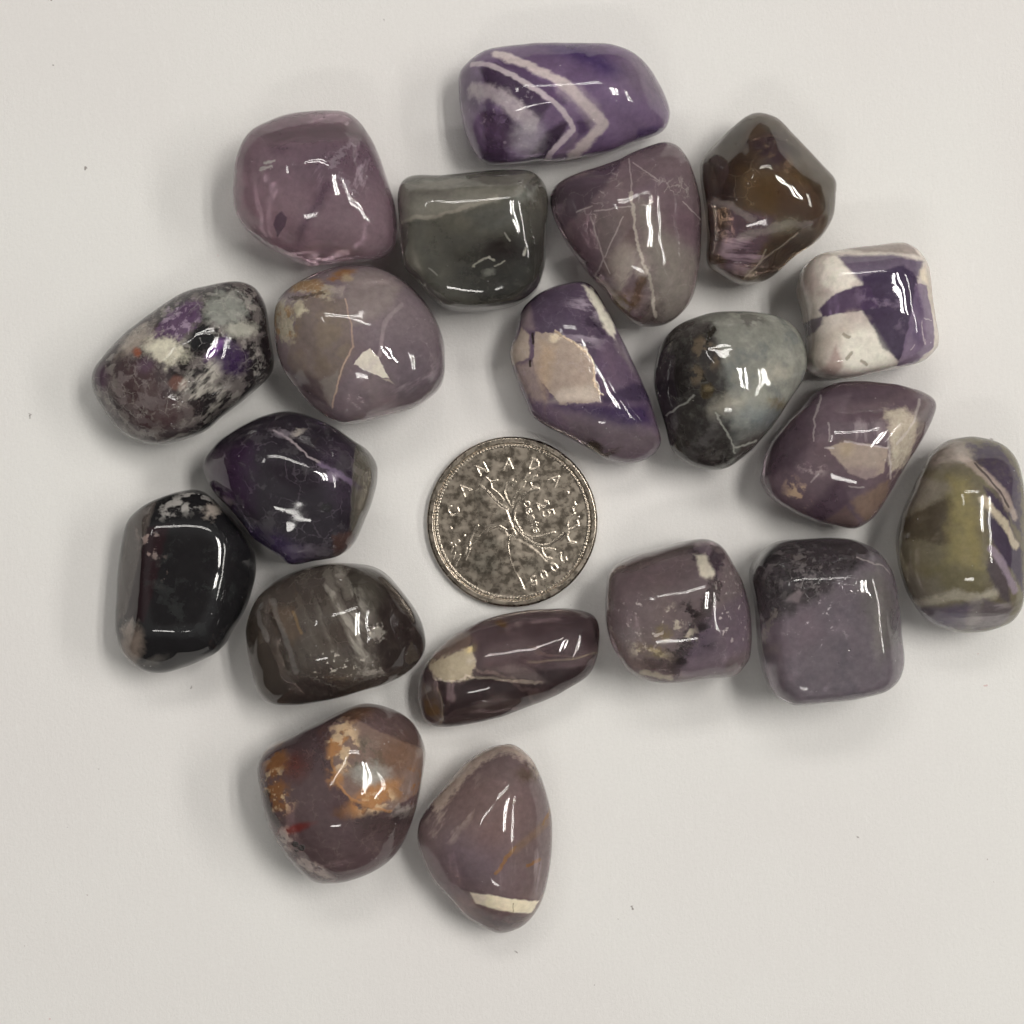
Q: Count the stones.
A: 20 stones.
